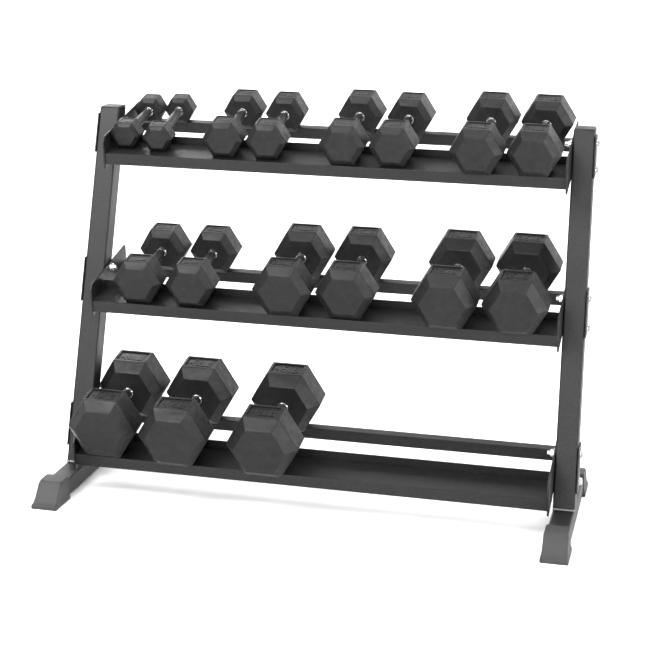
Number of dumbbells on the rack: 17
